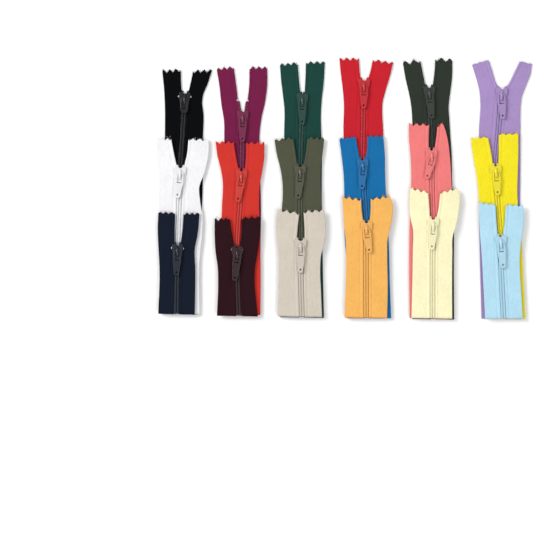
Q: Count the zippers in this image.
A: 18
